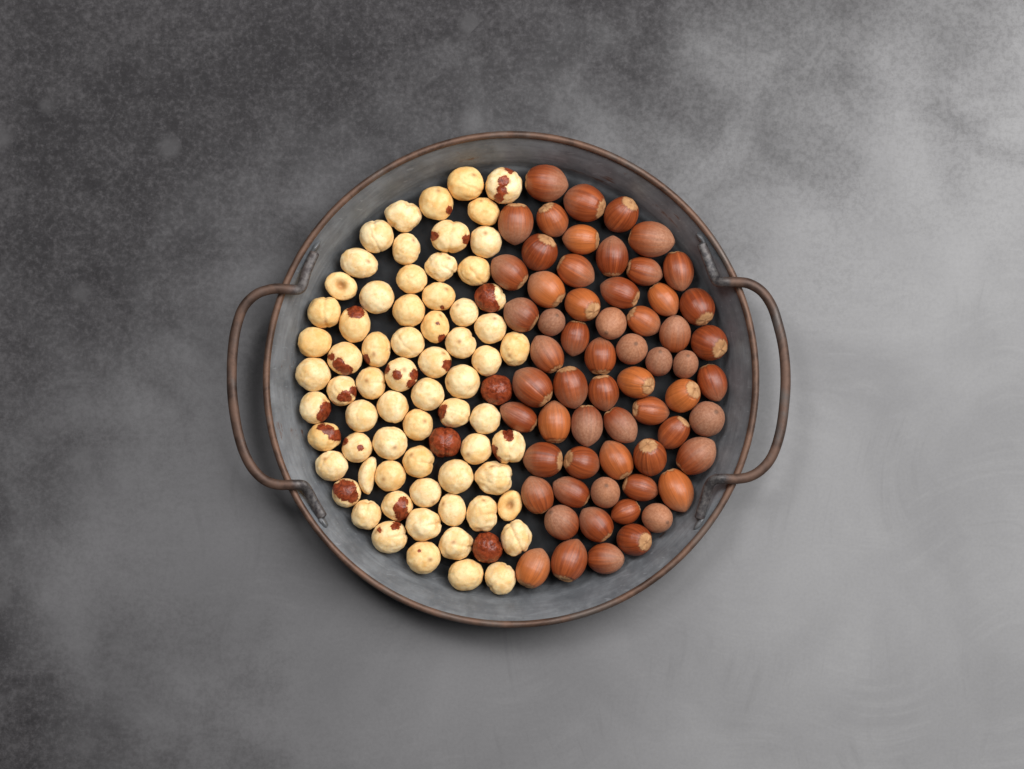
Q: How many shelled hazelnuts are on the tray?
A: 71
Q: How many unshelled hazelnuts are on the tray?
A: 61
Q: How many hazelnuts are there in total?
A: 132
